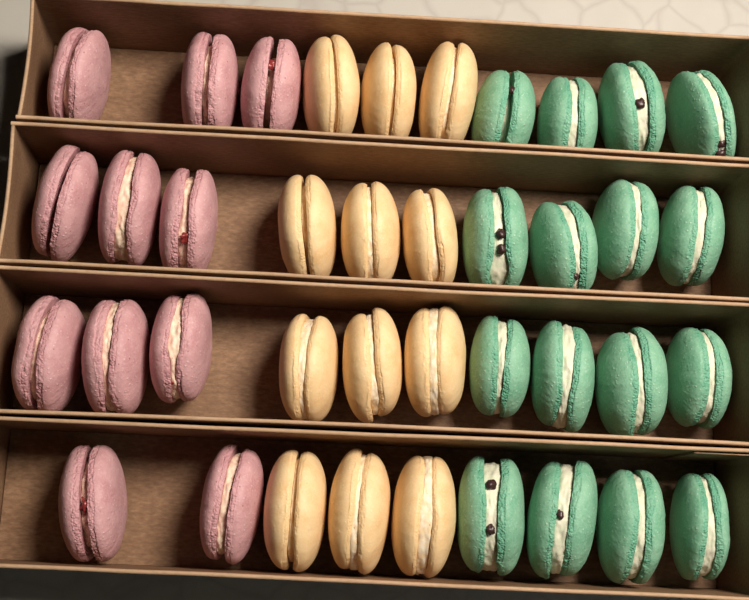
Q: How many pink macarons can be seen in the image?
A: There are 11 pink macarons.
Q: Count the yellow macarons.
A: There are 12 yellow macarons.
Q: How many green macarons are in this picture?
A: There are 16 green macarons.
